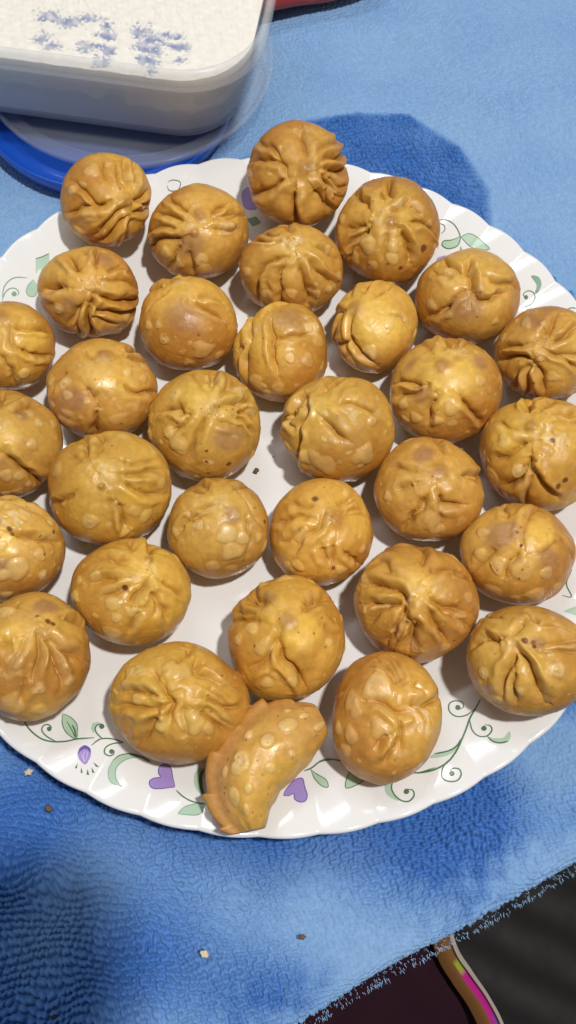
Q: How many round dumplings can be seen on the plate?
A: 31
